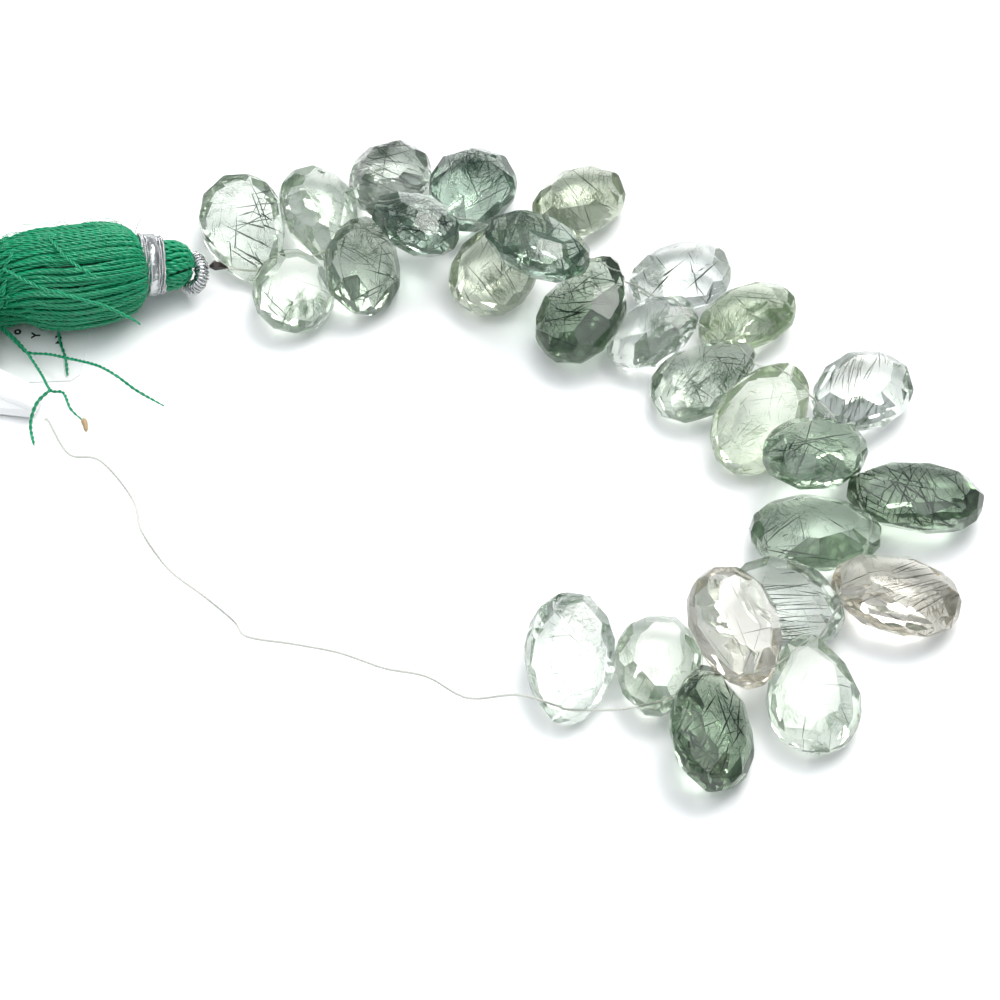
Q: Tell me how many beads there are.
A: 27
